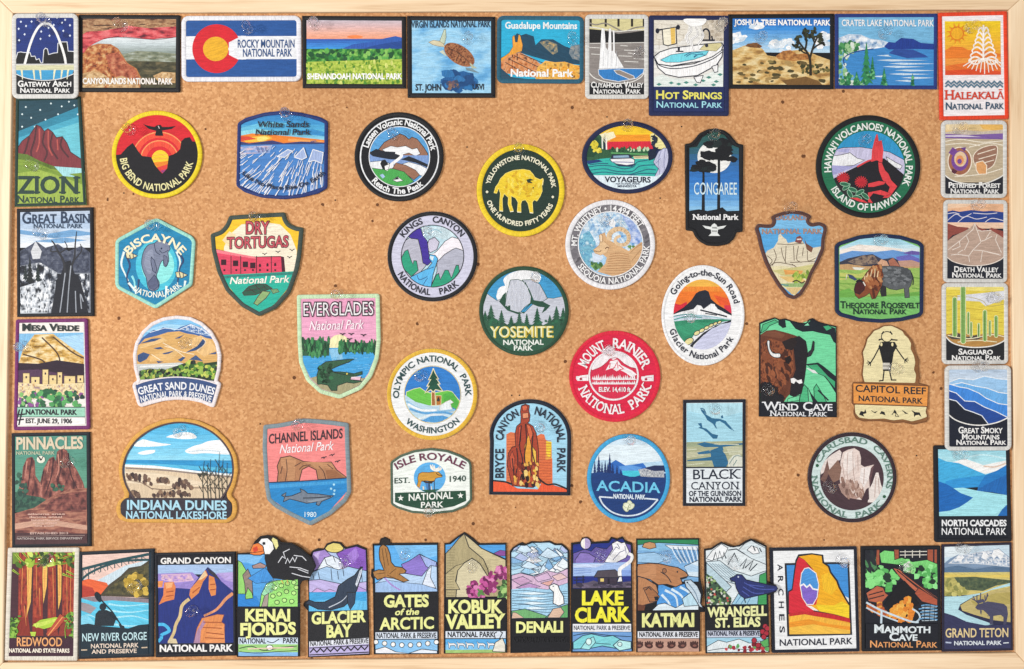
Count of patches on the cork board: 62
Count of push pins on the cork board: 62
